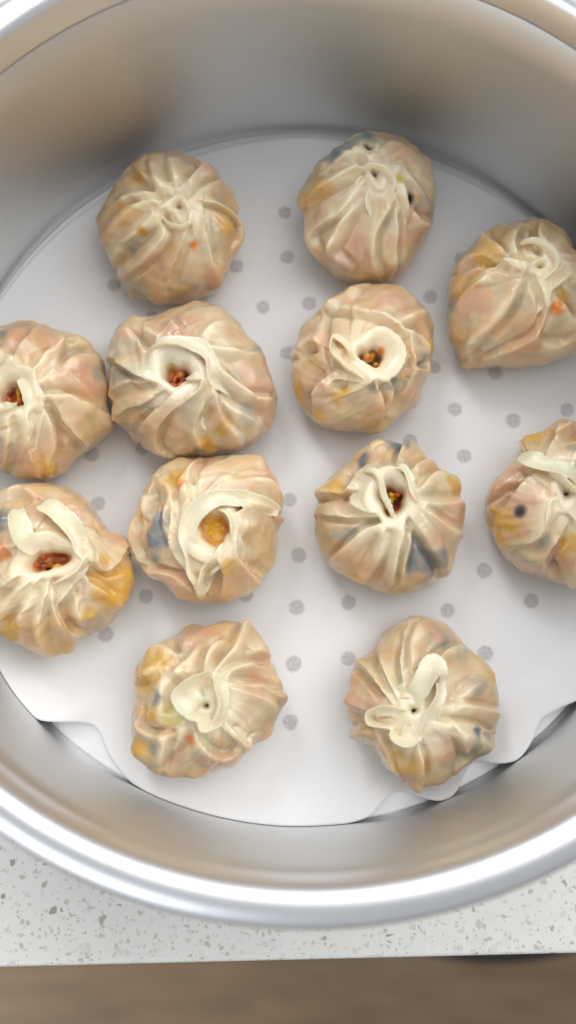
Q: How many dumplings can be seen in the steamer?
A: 12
